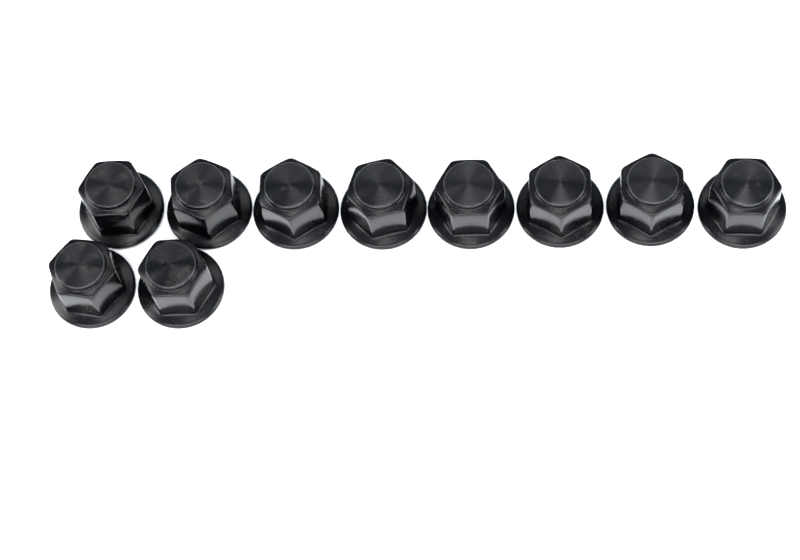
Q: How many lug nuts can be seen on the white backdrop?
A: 10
